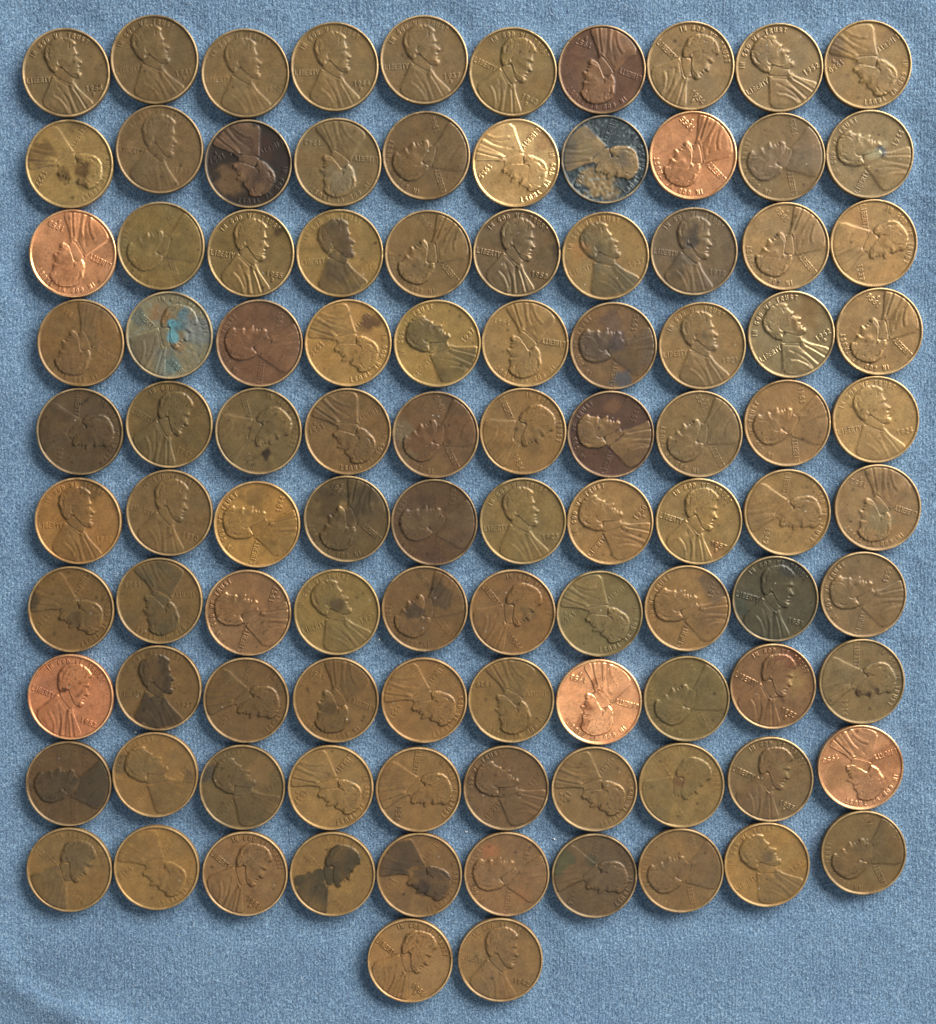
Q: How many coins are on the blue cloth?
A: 102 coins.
